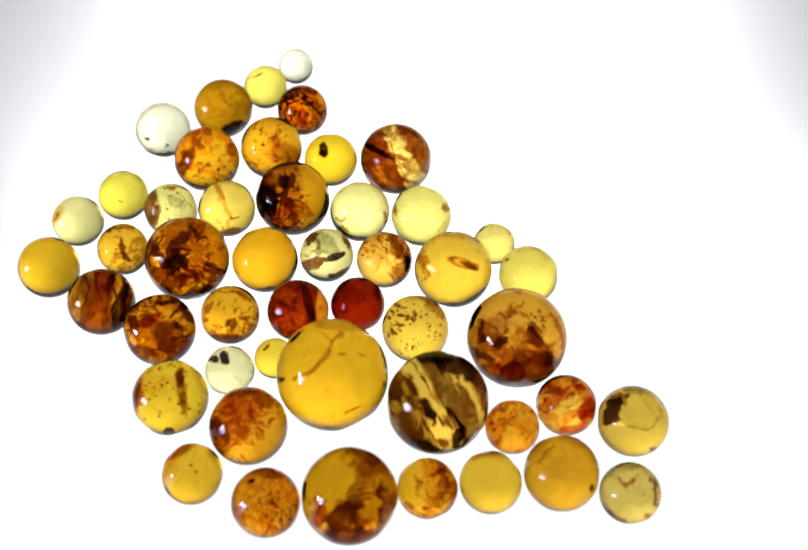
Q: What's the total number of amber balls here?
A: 48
